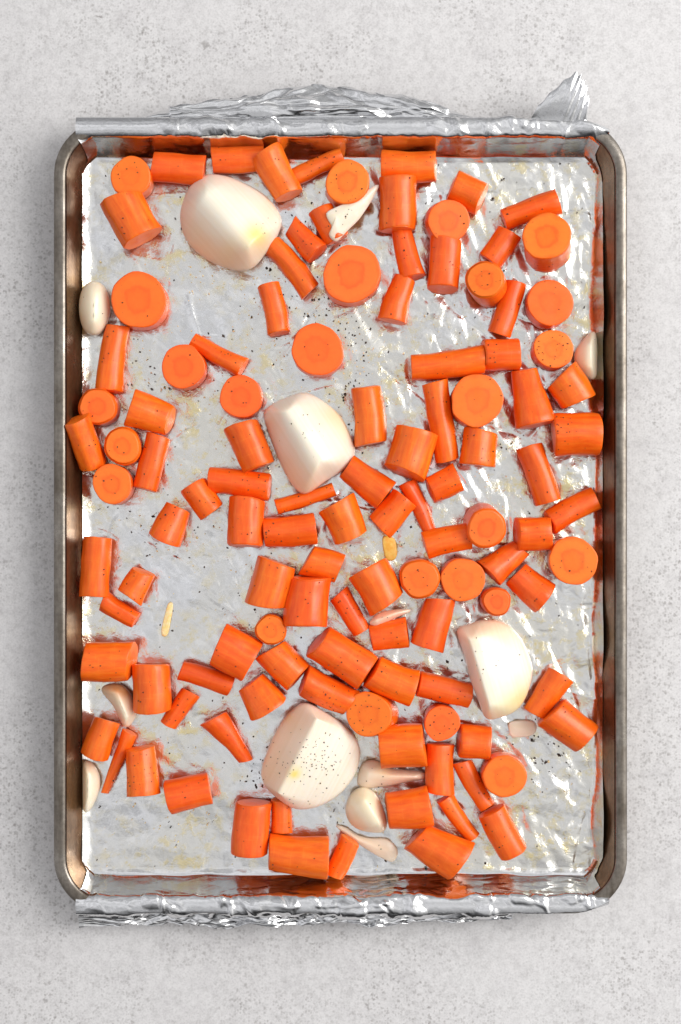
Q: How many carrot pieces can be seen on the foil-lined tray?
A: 115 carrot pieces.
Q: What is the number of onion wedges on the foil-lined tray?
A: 4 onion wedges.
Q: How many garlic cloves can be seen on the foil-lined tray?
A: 5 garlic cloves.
